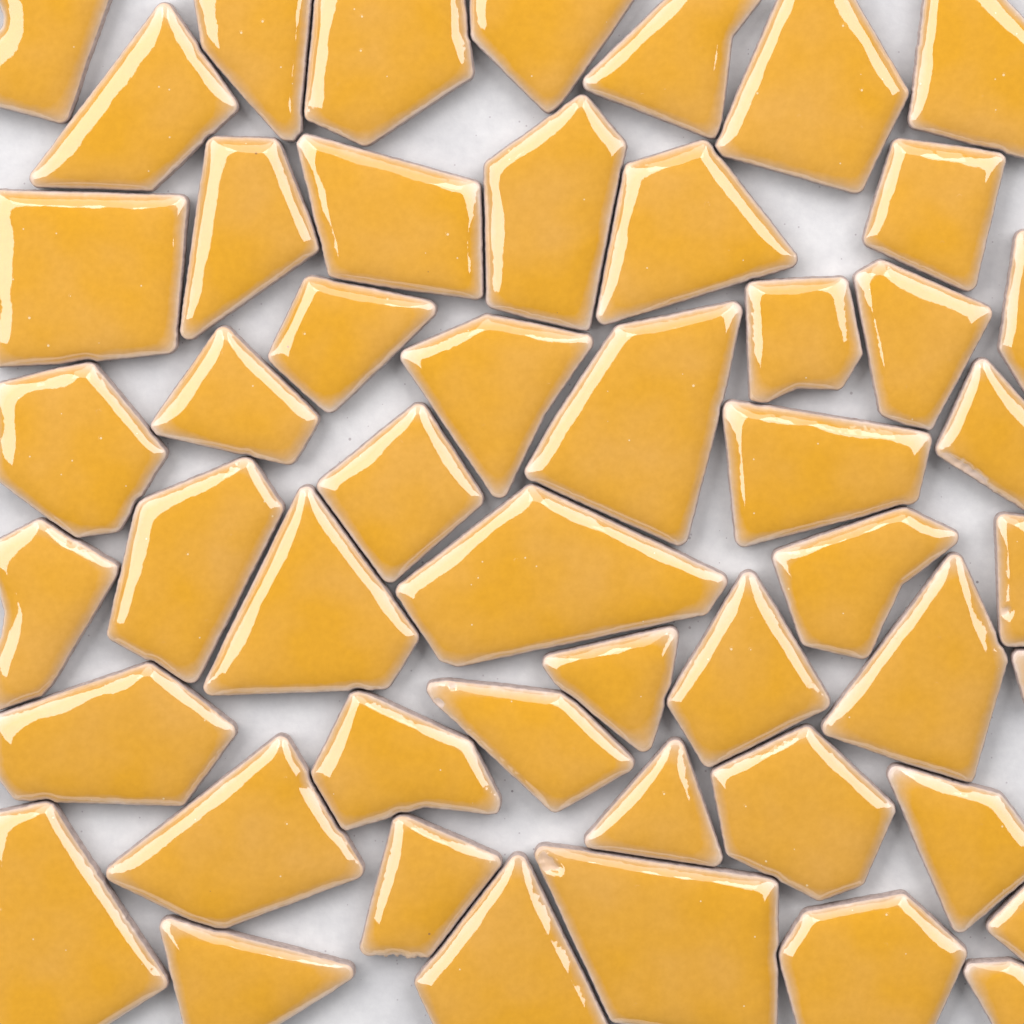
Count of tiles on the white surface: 50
